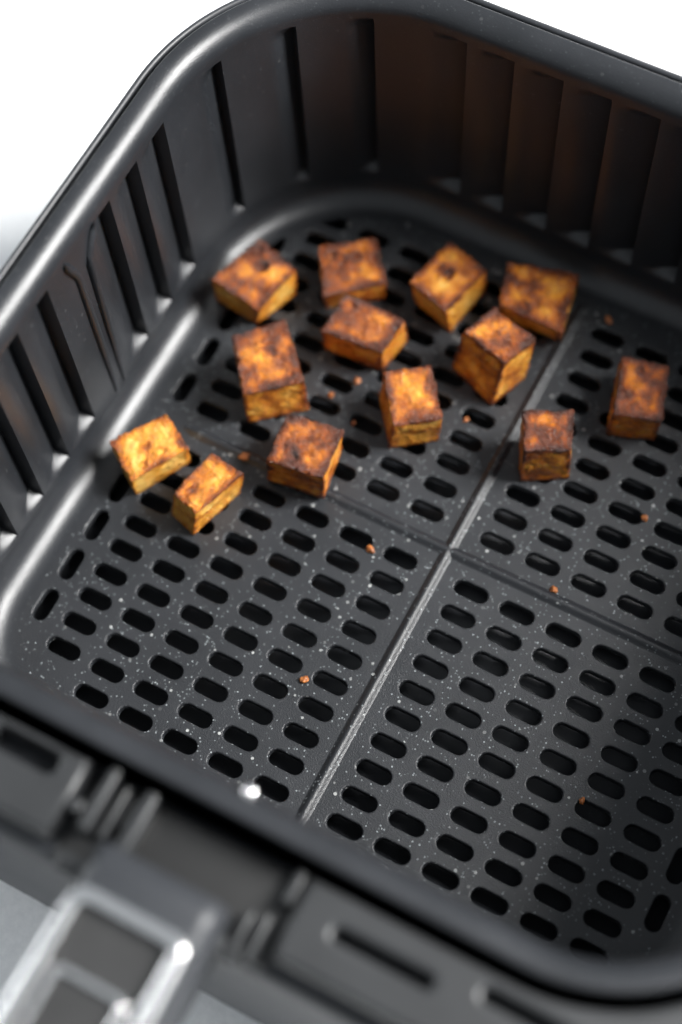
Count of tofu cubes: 13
